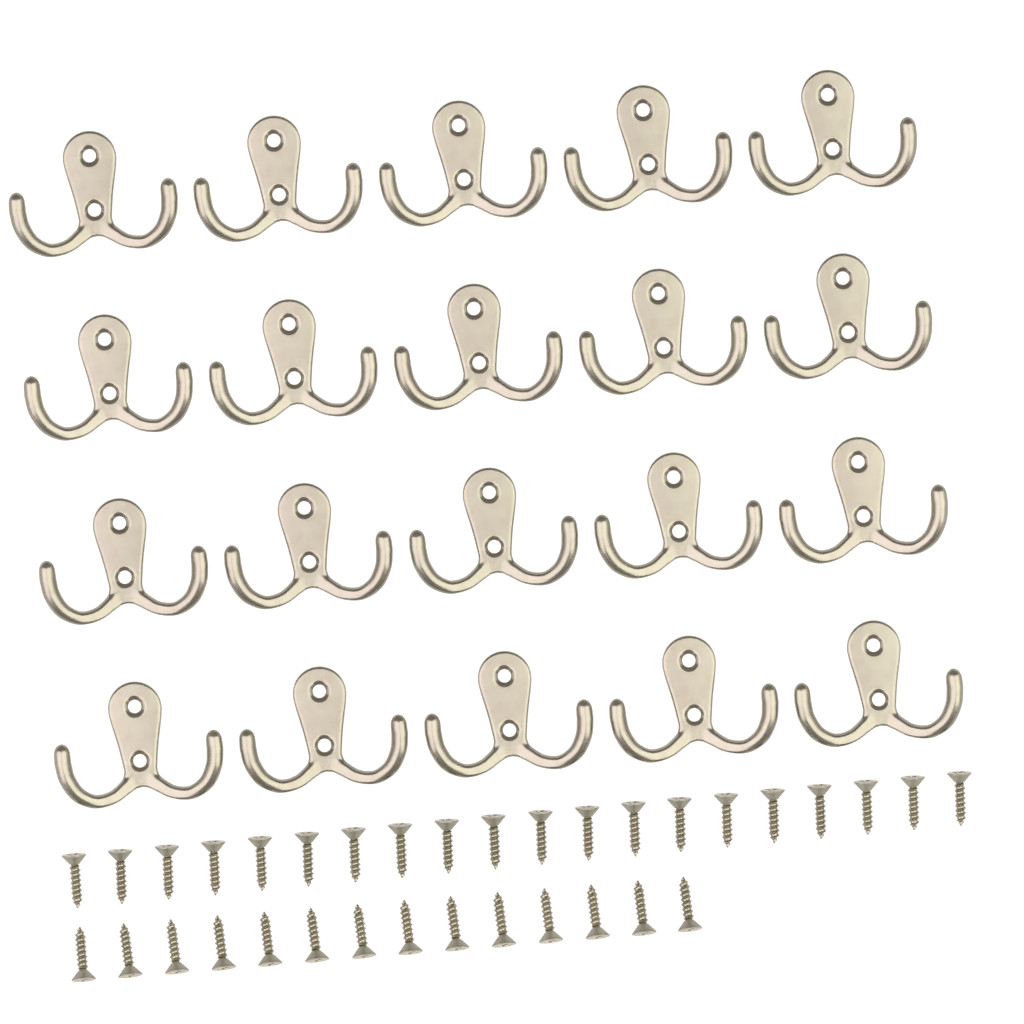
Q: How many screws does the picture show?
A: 34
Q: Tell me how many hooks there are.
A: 20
